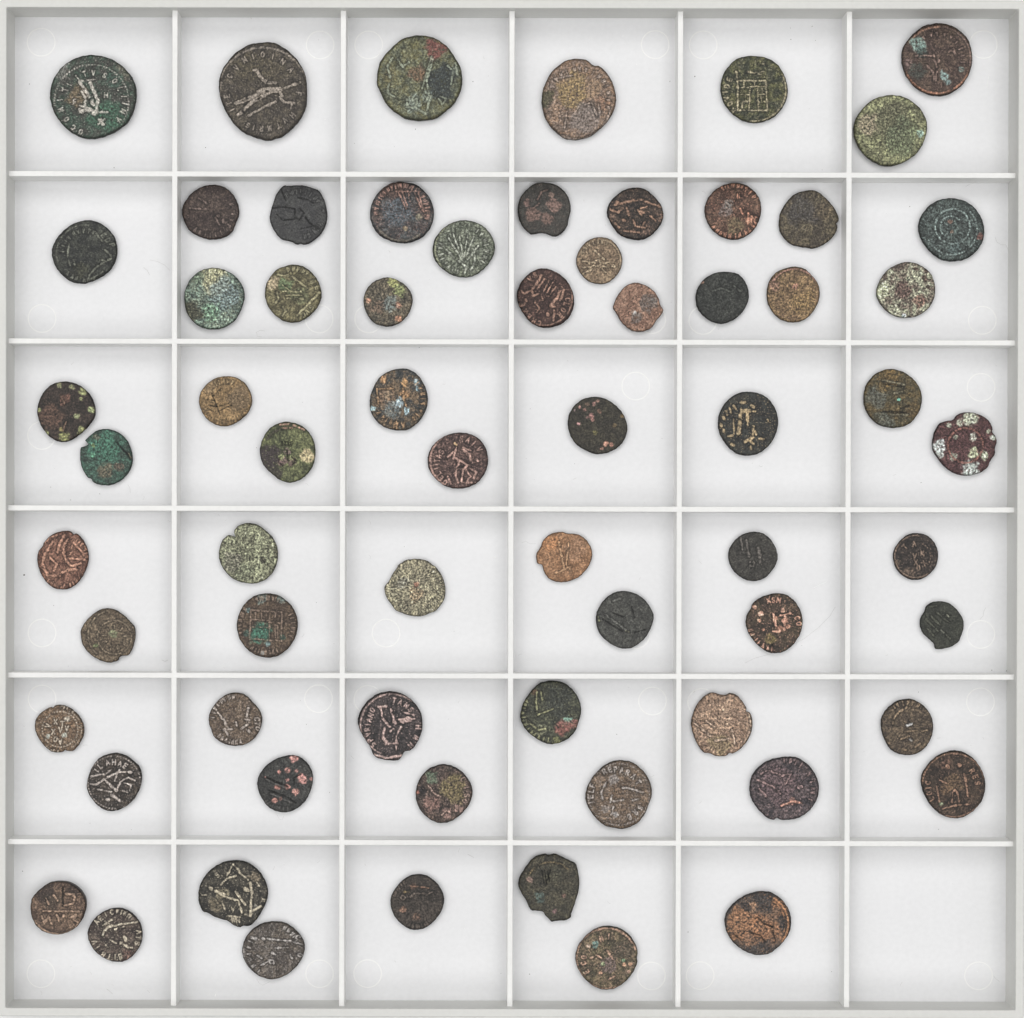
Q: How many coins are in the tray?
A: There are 67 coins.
